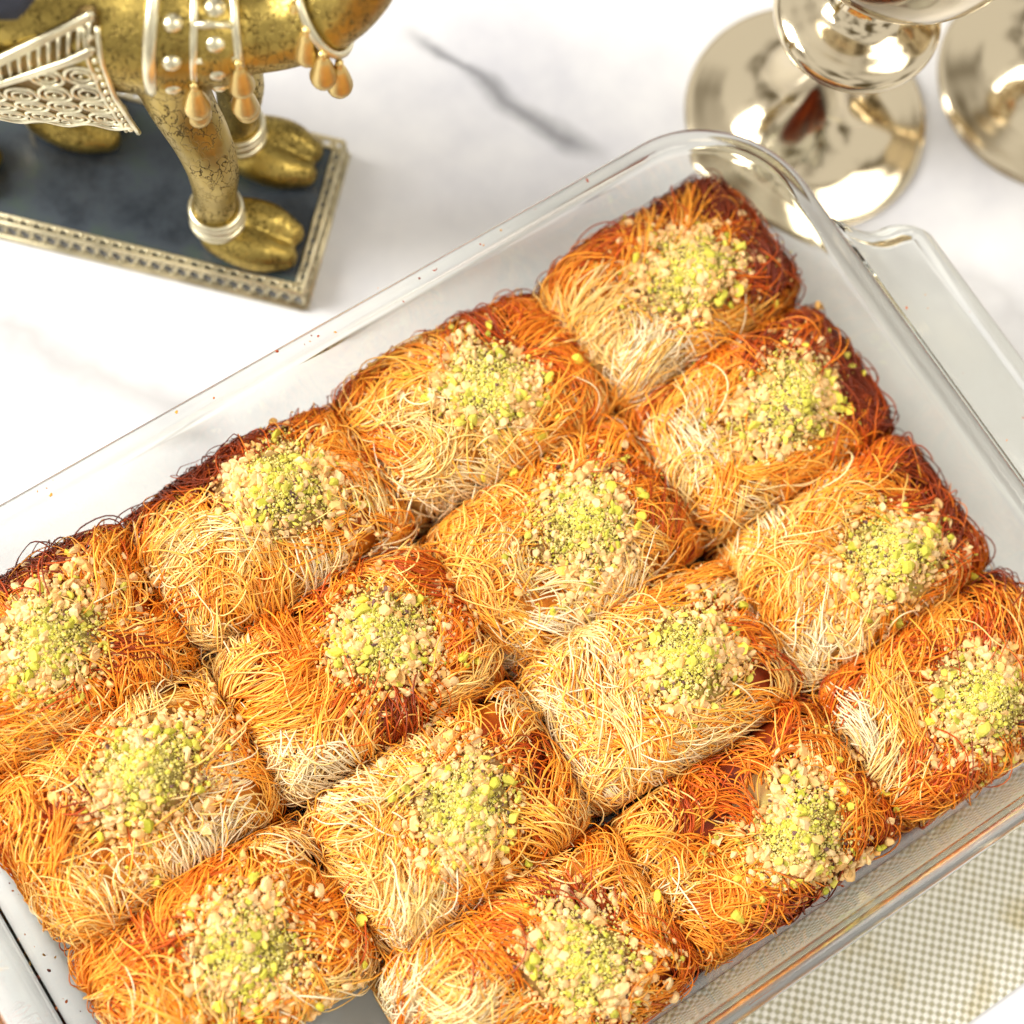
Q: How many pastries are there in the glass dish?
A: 15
